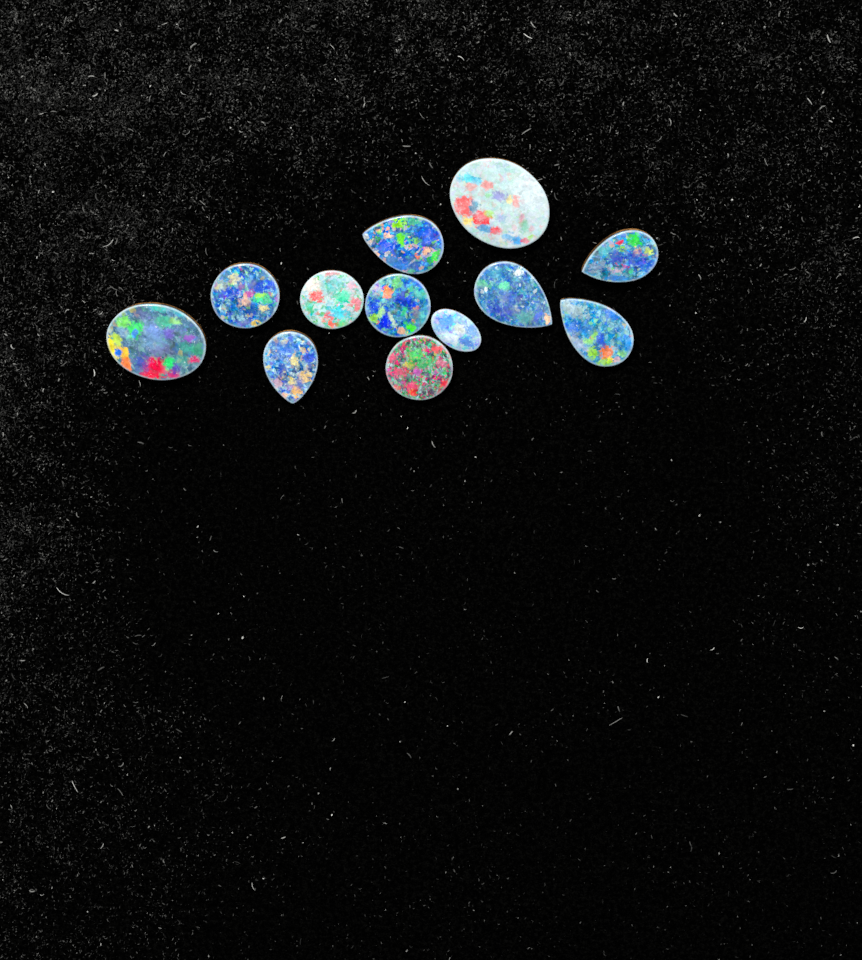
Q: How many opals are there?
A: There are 12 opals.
